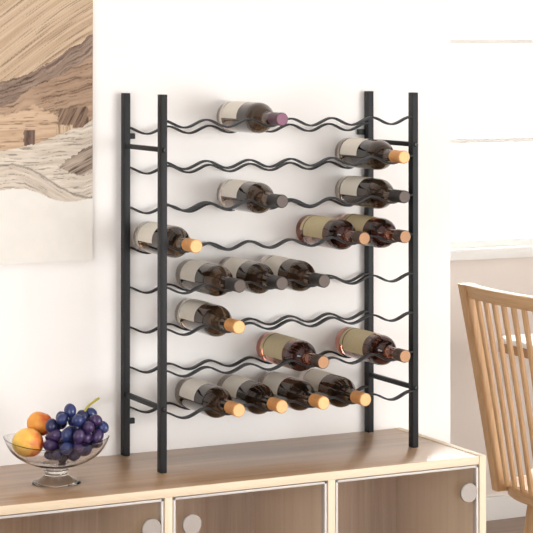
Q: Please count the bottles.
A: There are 17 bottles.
